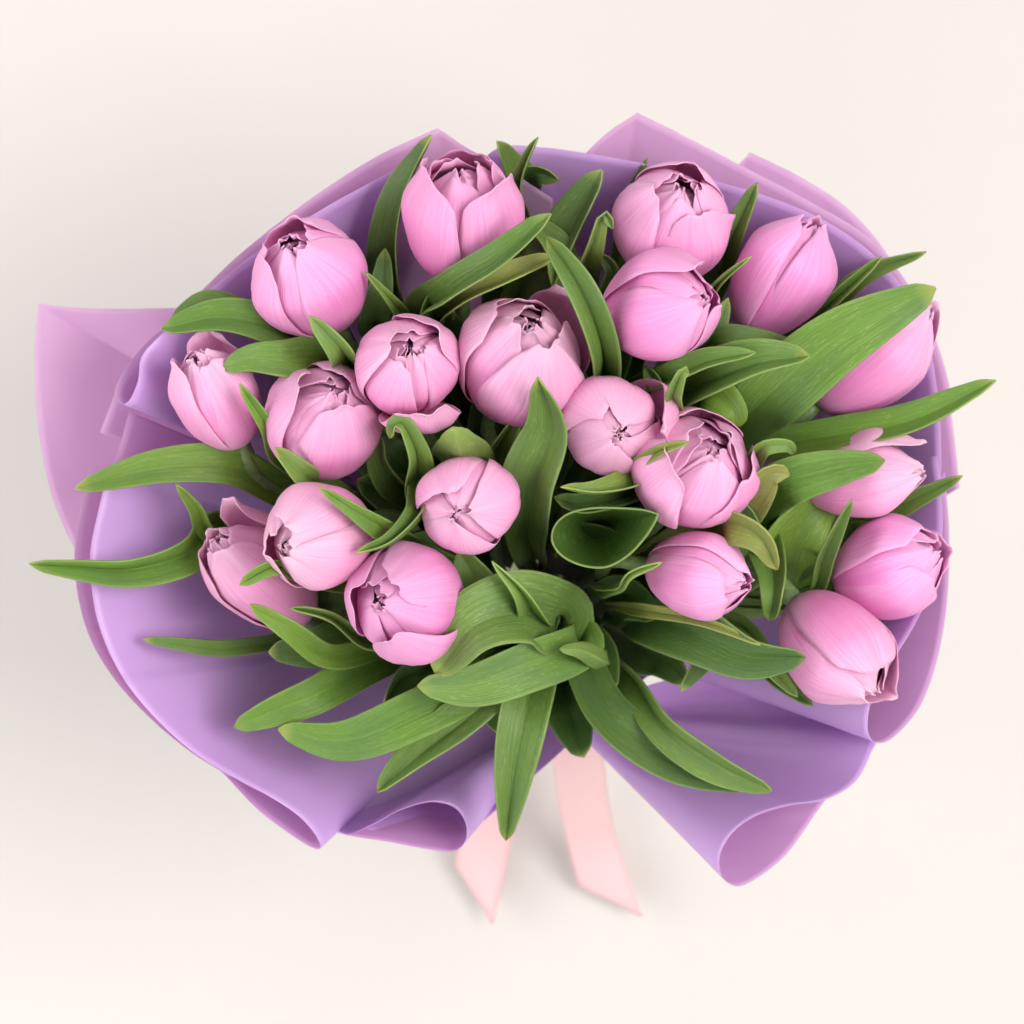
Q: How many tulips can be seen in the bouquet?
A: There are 20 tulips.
